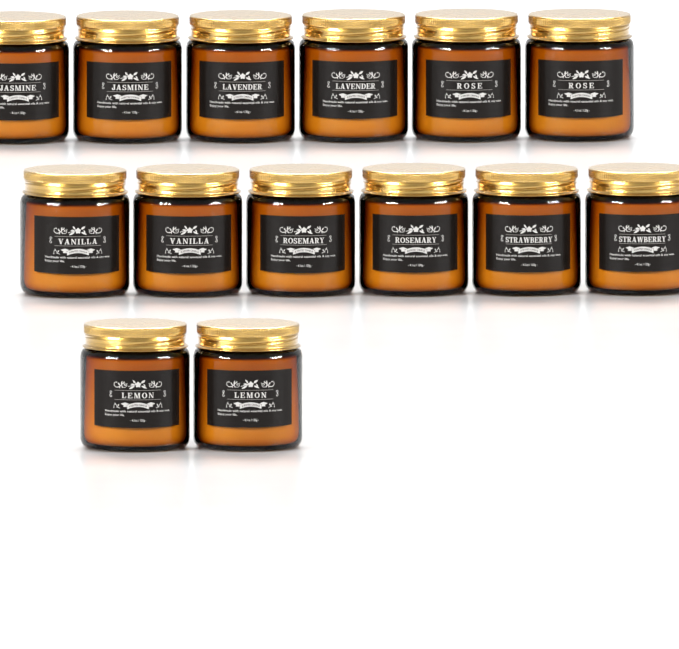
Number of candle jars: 14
